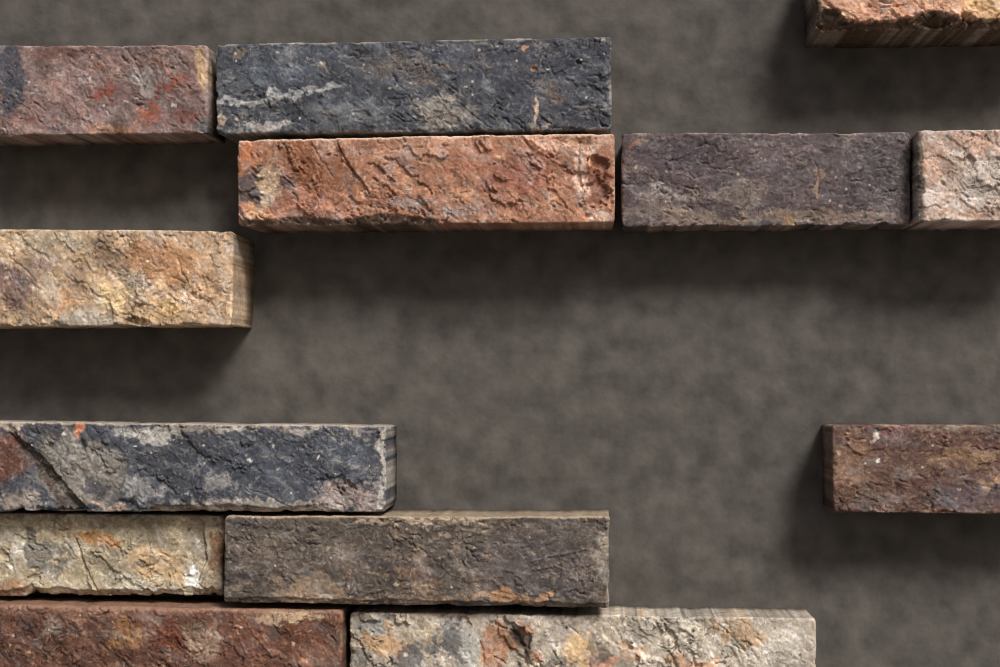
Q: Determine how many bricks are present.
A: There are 13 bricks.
